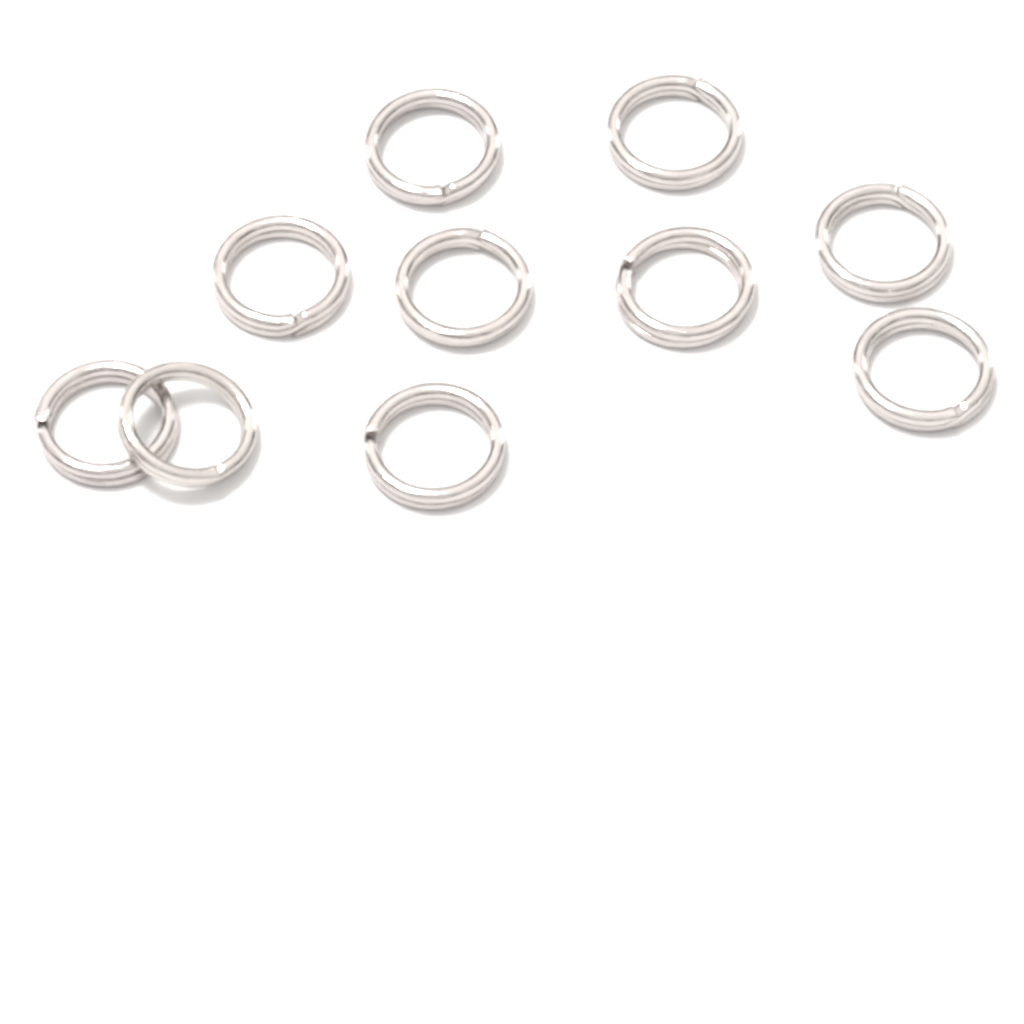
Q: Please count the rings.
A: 10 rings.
